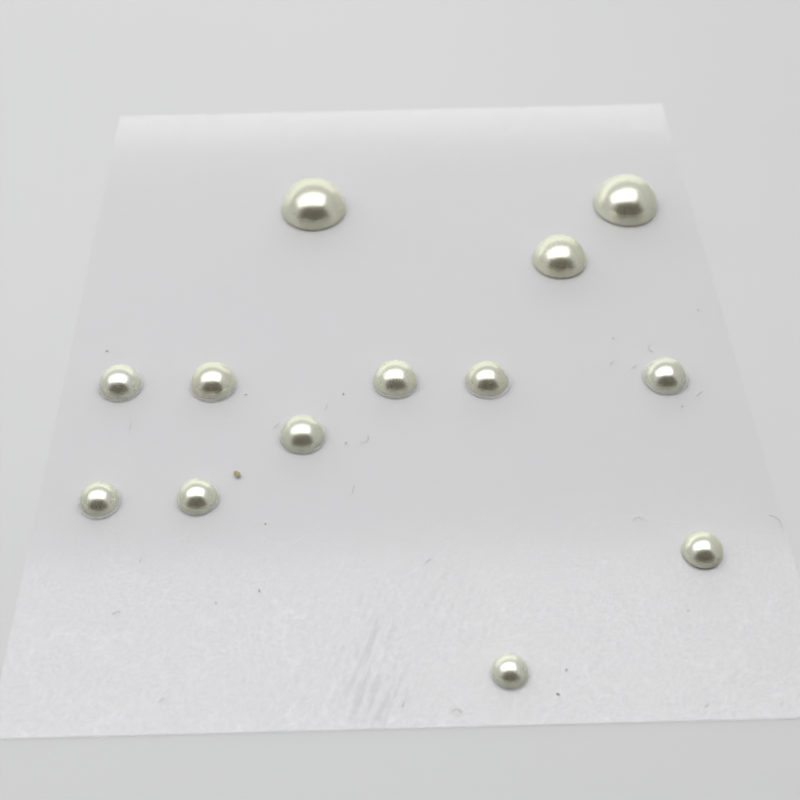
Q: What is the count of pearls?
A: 13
